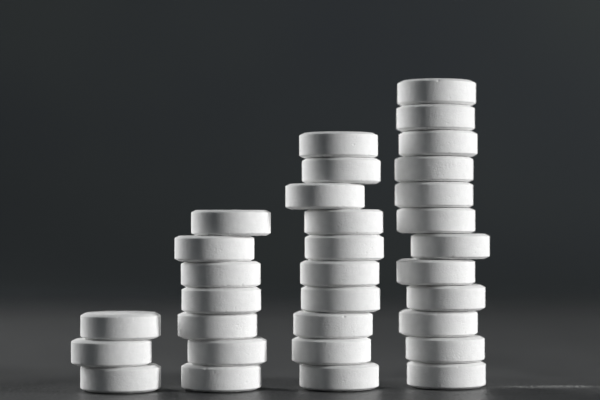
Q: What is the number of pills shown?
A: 32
